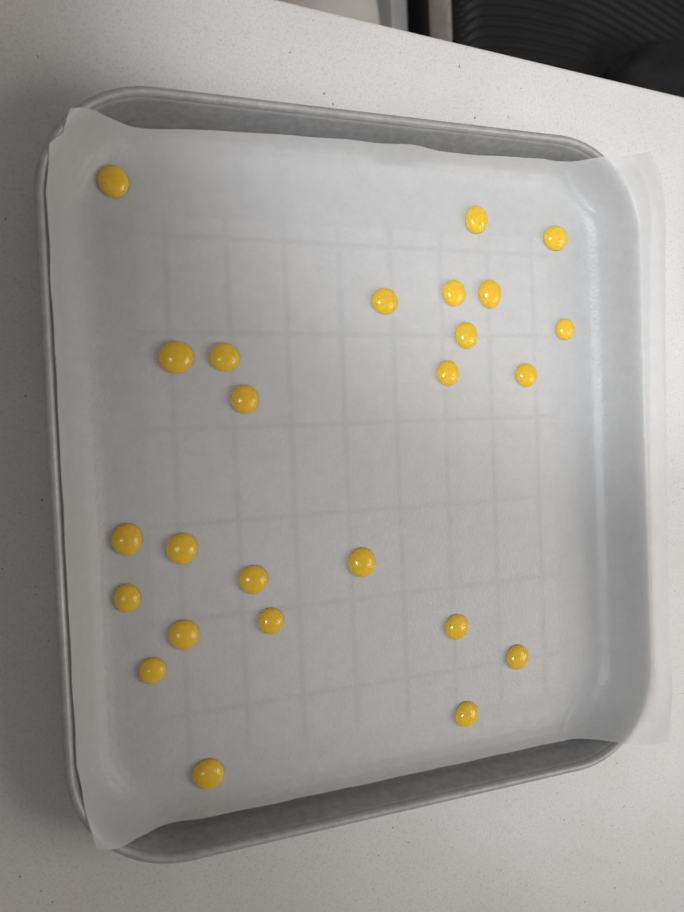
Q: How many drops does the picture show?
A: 25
